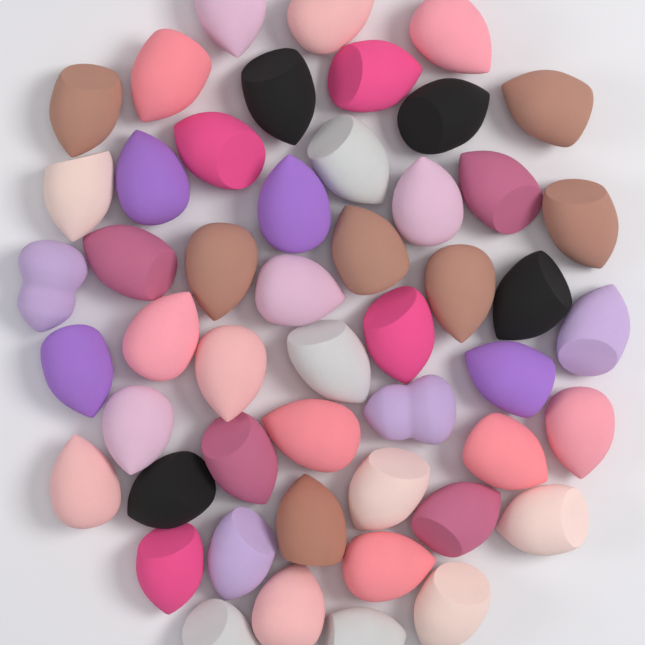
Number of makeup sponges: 50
